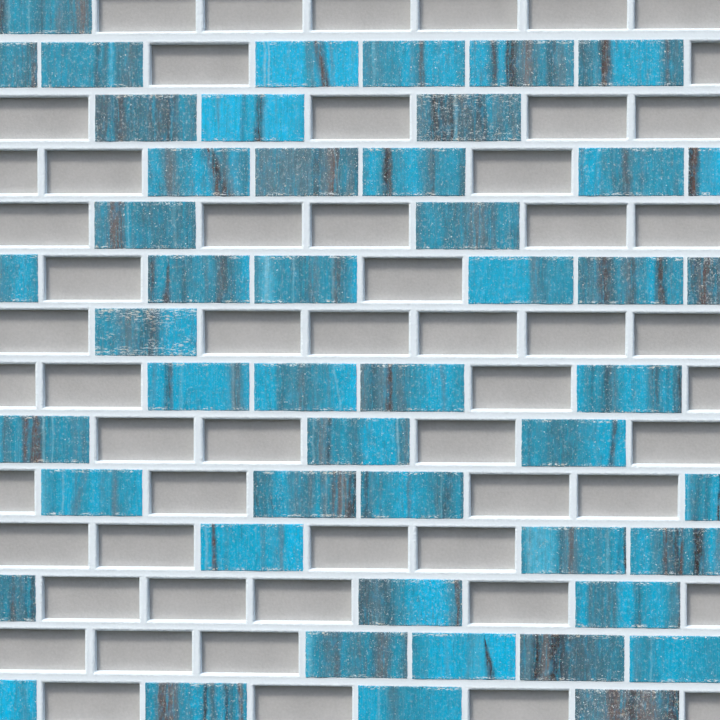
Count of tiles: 49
